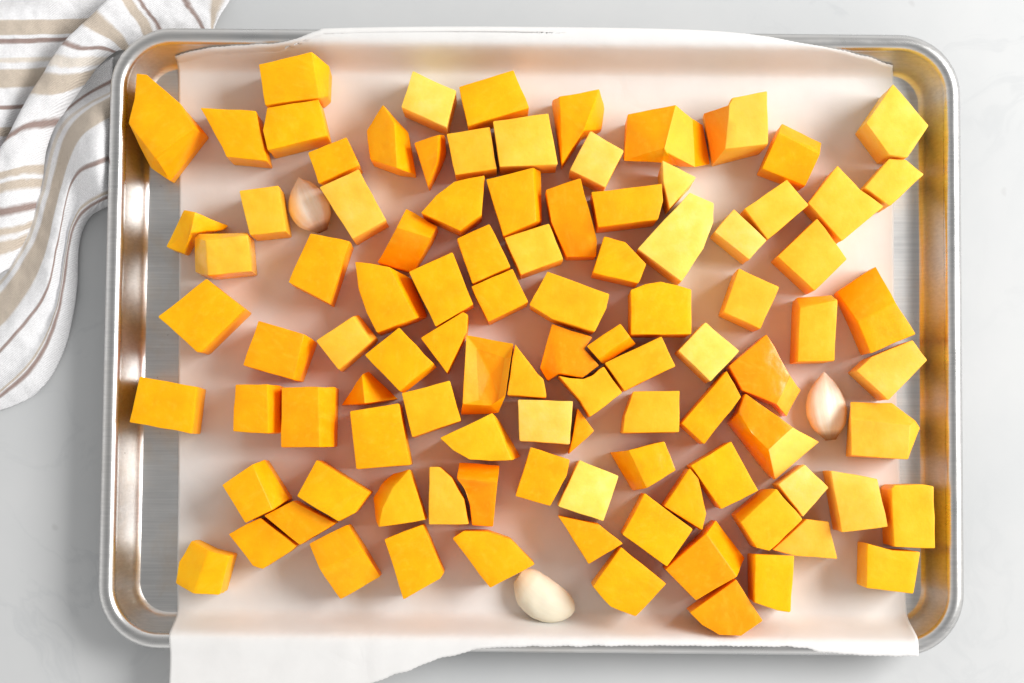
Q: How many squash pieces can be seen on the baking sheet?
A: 100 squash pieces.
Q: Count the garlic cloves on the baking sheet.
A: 3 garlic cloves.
